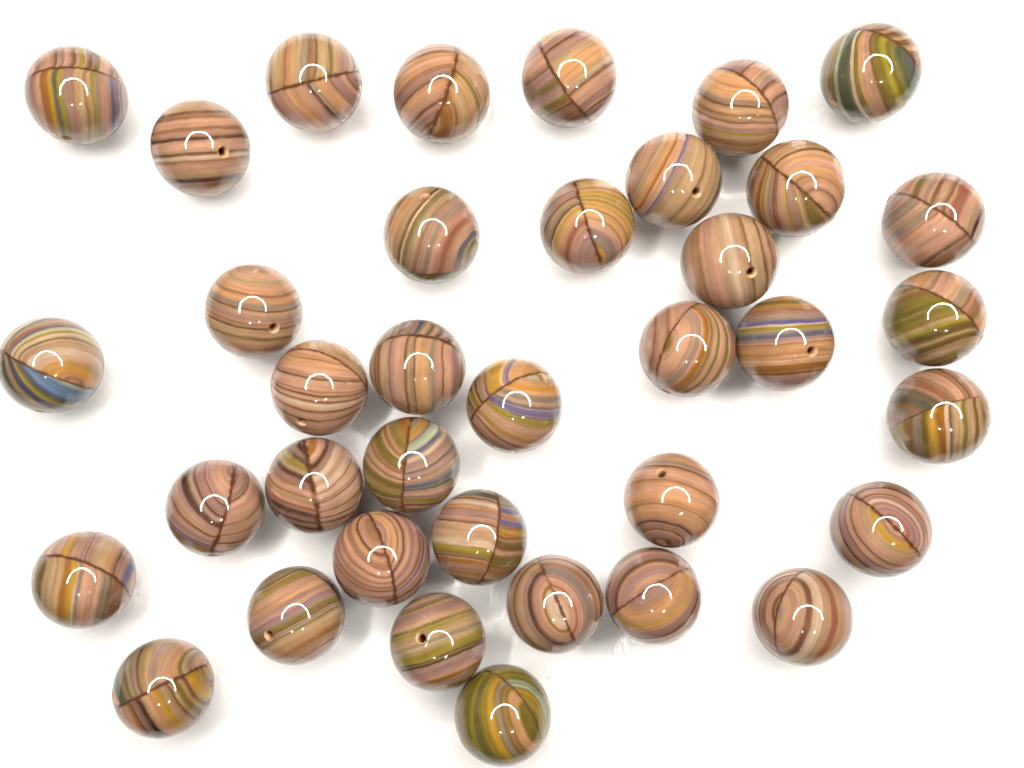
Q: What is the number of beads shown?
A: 37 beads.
